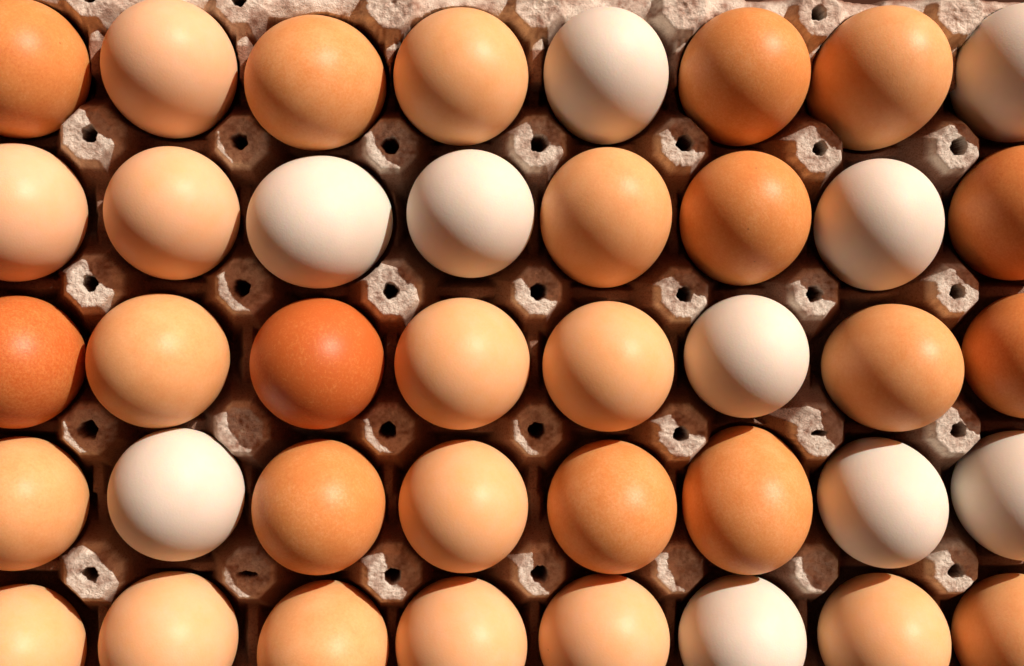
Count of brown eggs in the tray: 30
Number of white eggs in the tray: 10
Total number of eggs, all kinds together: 40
